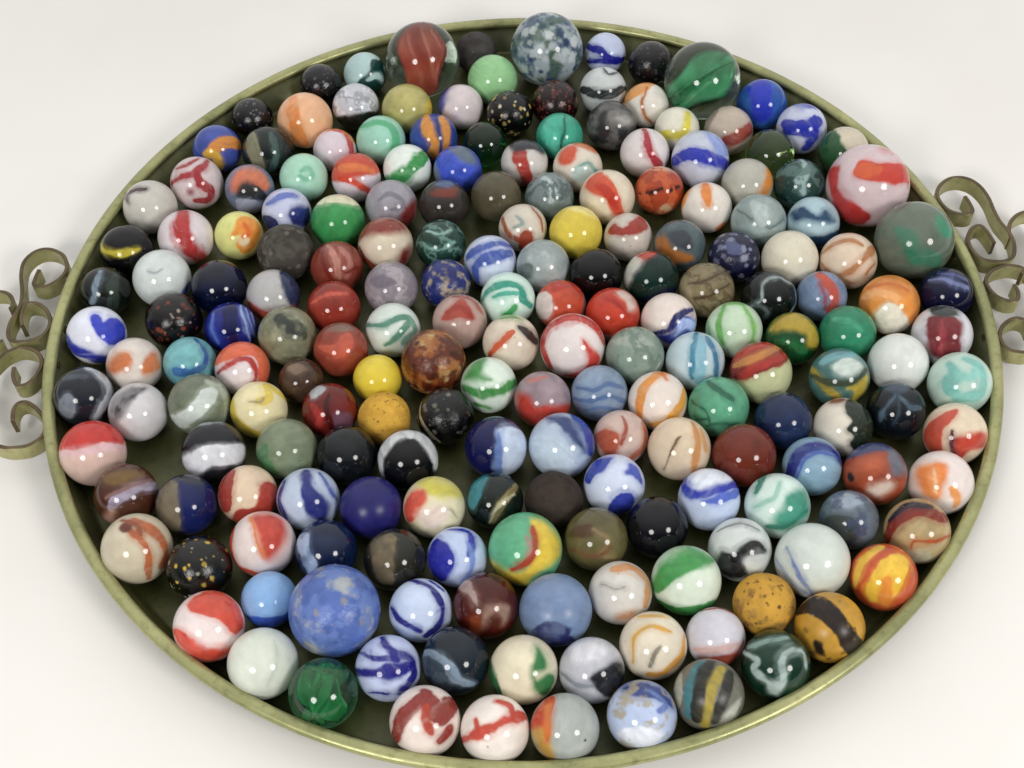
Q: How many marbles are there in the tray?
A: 195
